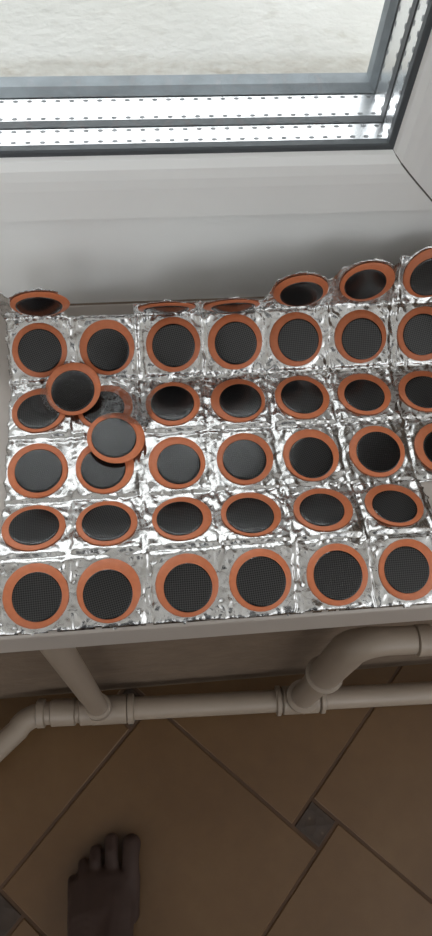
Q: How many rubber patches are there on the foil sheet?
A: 41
